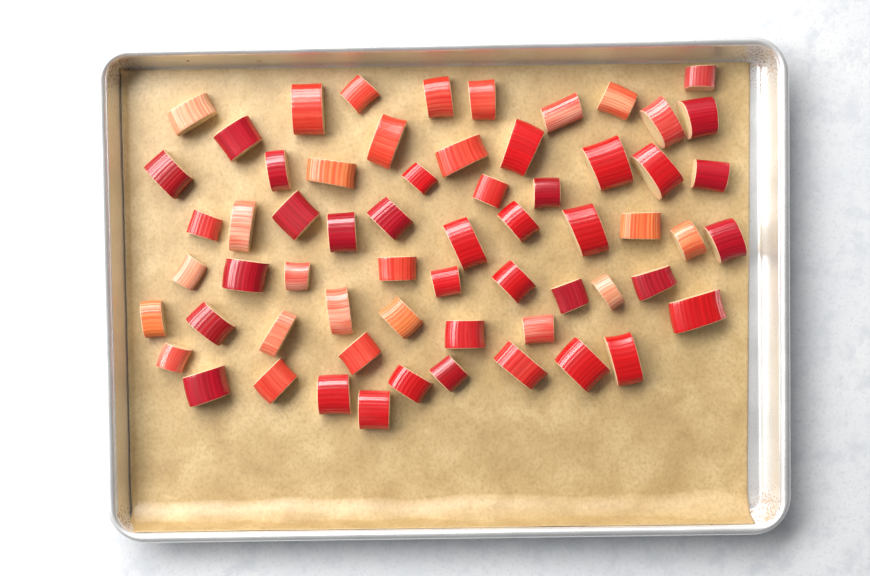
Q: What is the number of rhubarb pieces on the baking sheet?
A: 62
